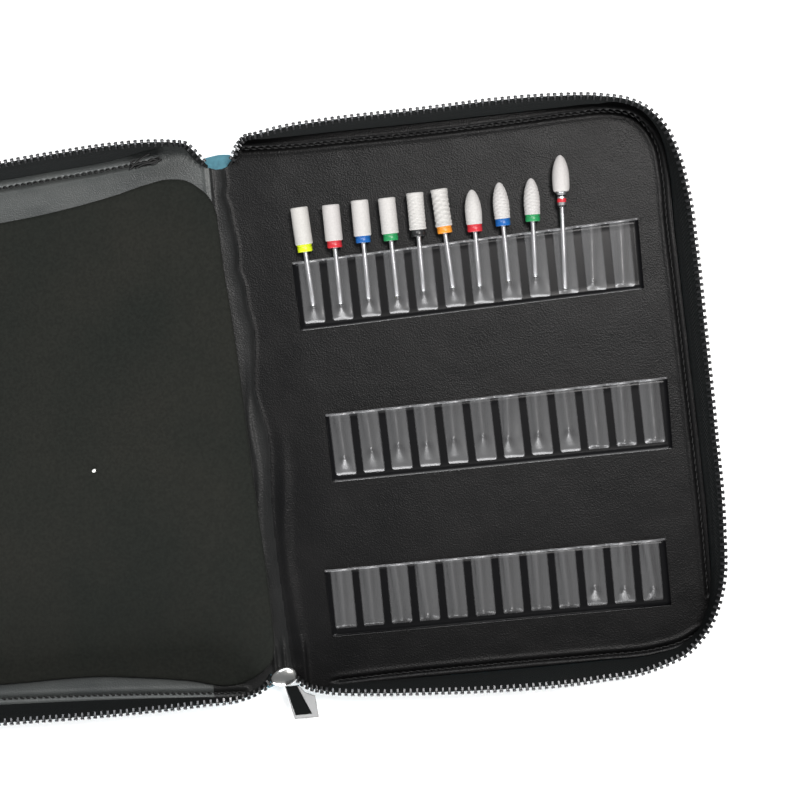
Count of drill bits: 10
